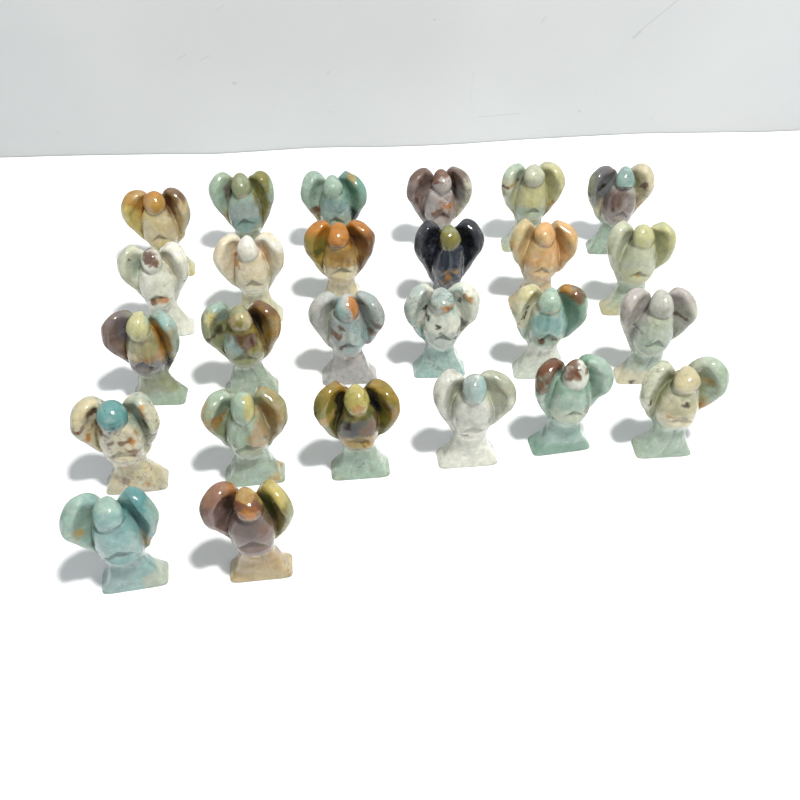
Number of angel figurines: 26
